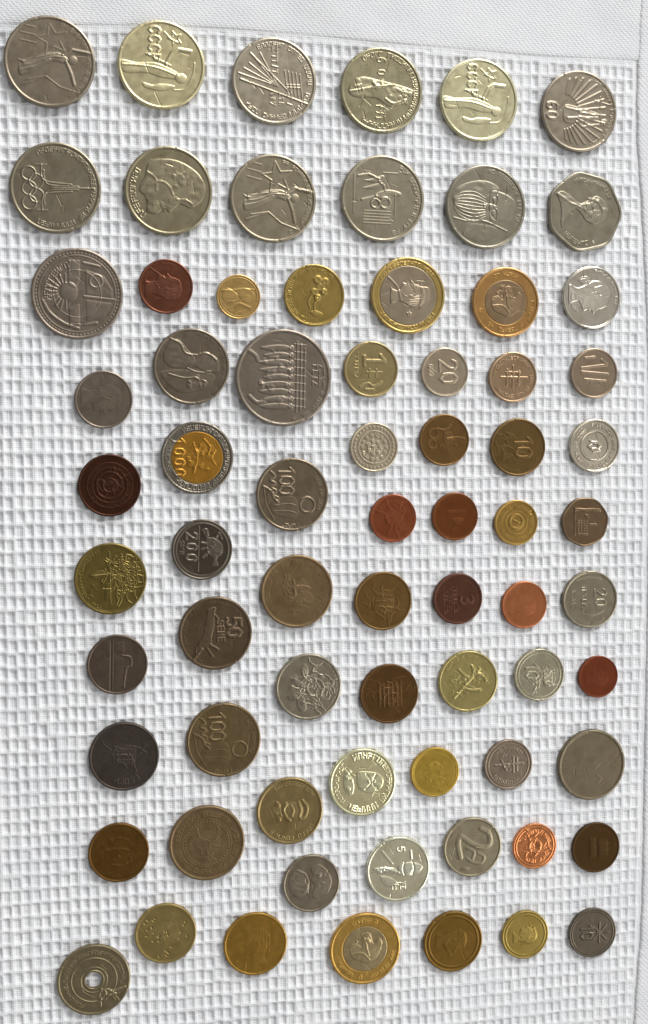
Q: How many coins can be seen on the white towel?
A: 72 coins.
